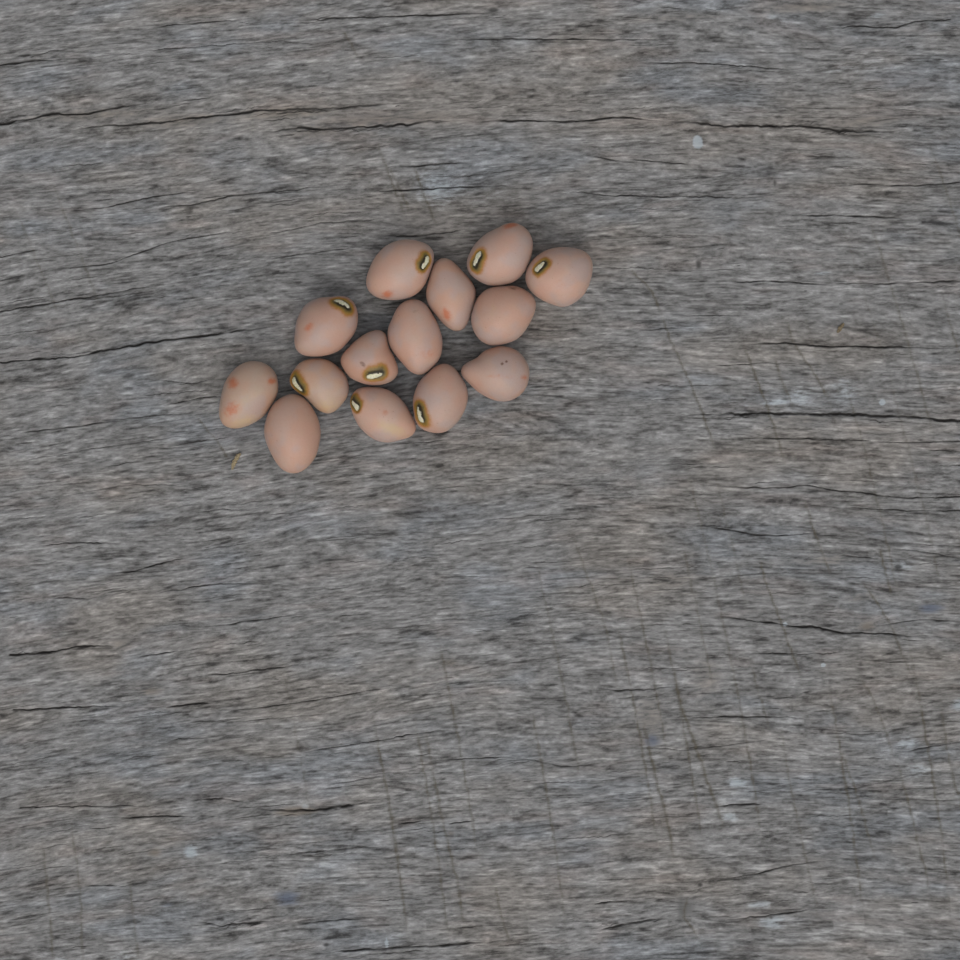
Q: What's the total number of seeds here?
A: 14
